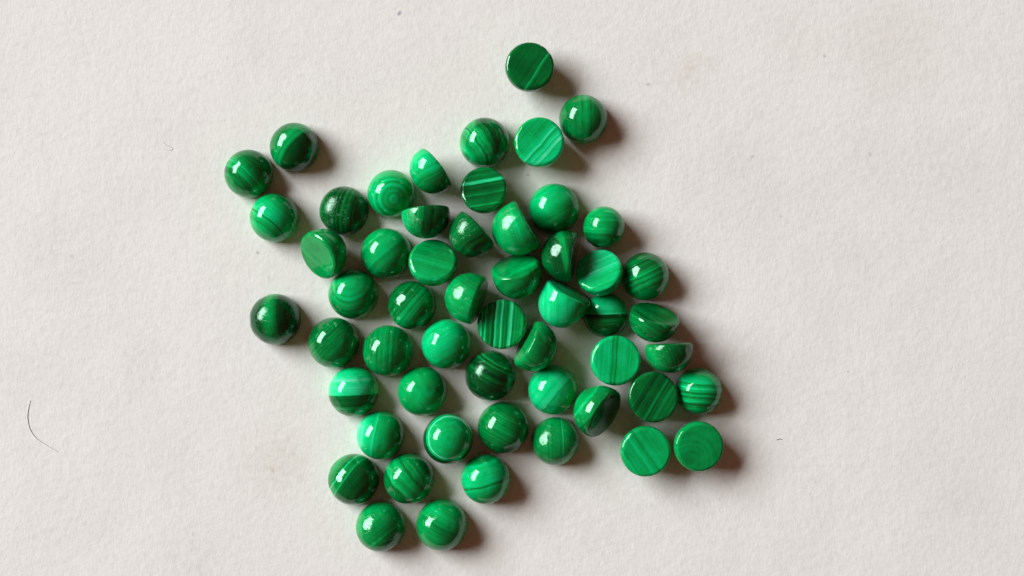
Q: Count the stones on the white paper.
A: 55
